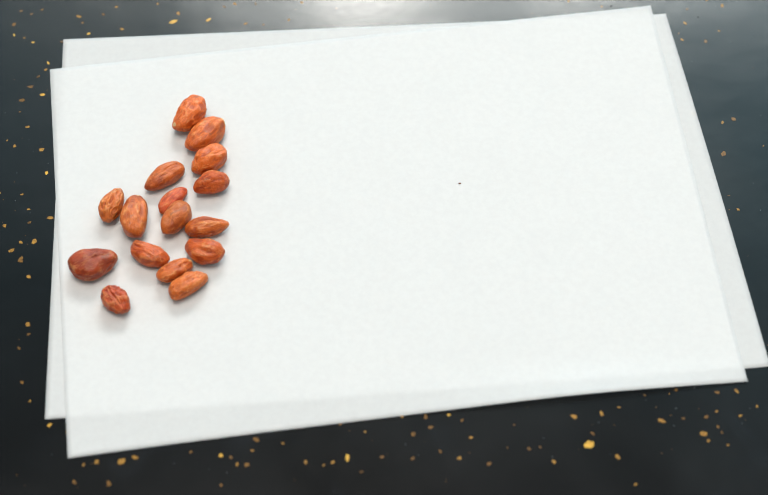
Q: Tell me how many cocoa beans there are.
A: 16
